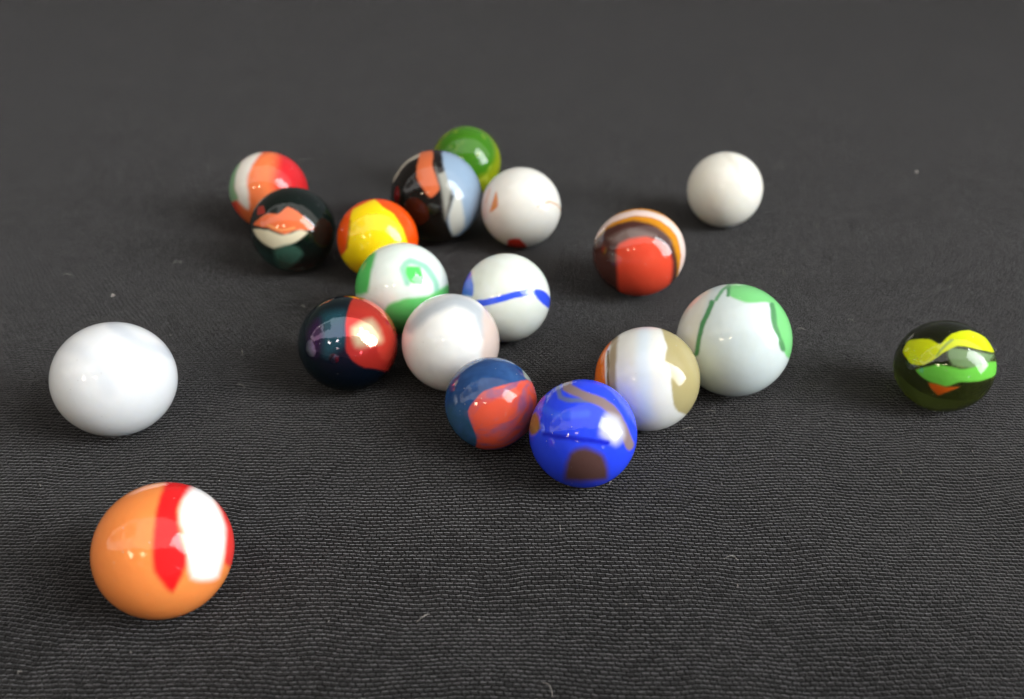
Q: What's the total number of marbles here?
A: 19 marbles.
